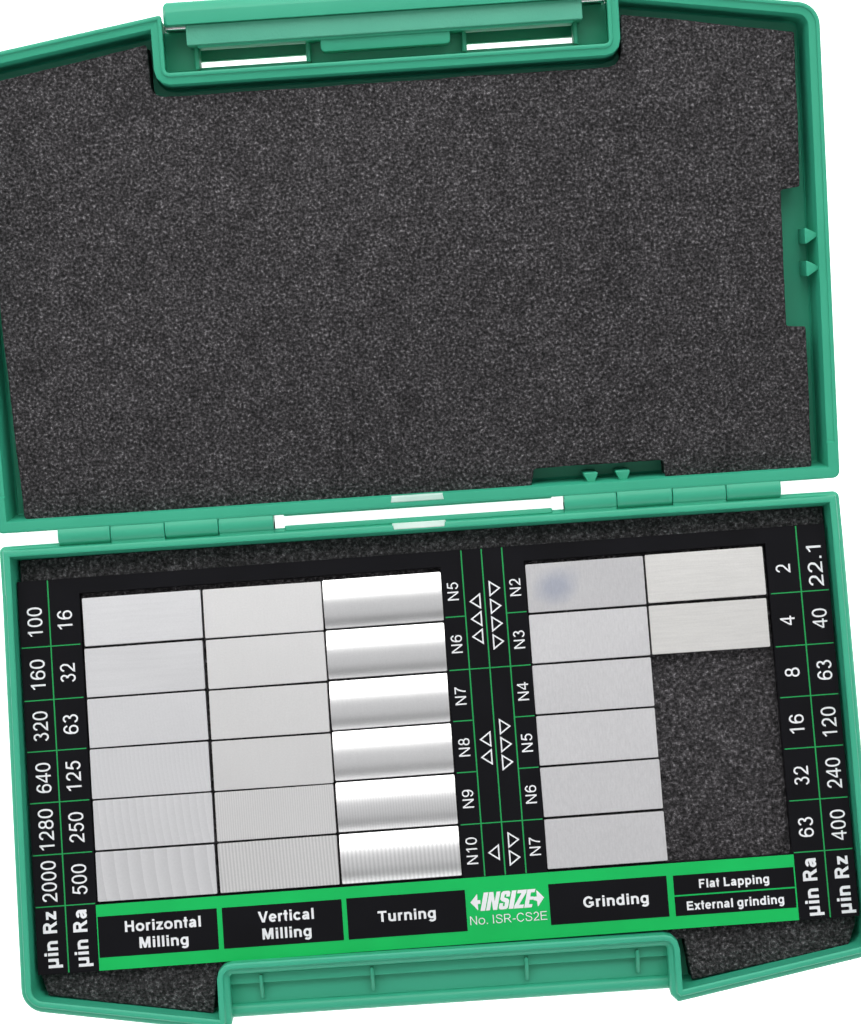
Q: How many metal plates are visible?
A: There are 26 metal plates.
